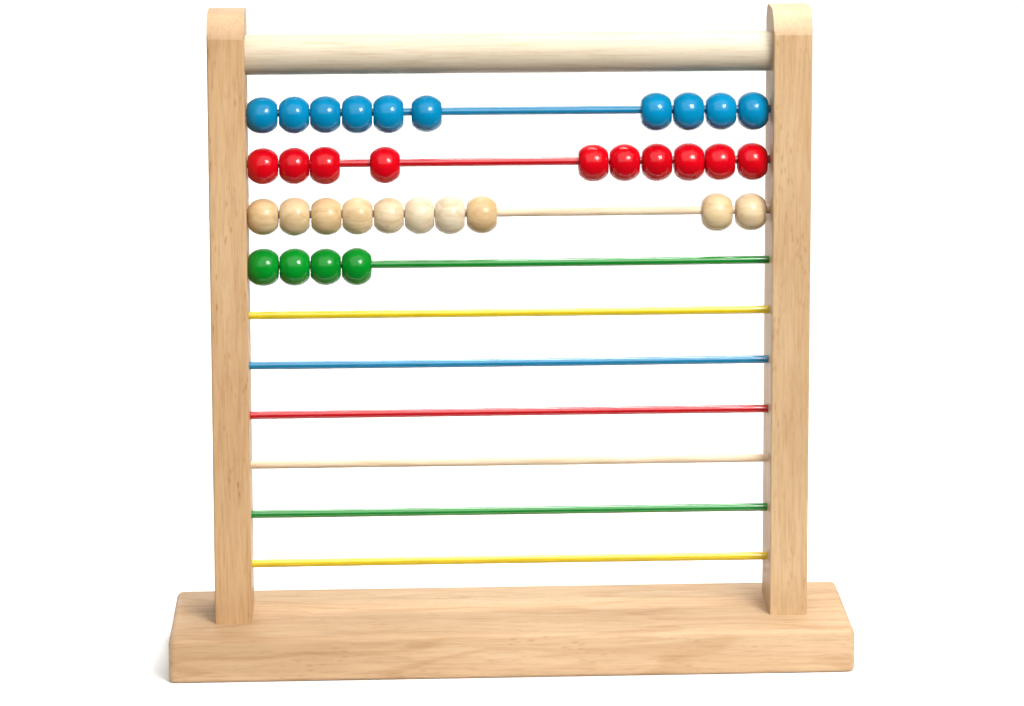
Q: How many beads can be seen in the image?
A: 34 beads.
